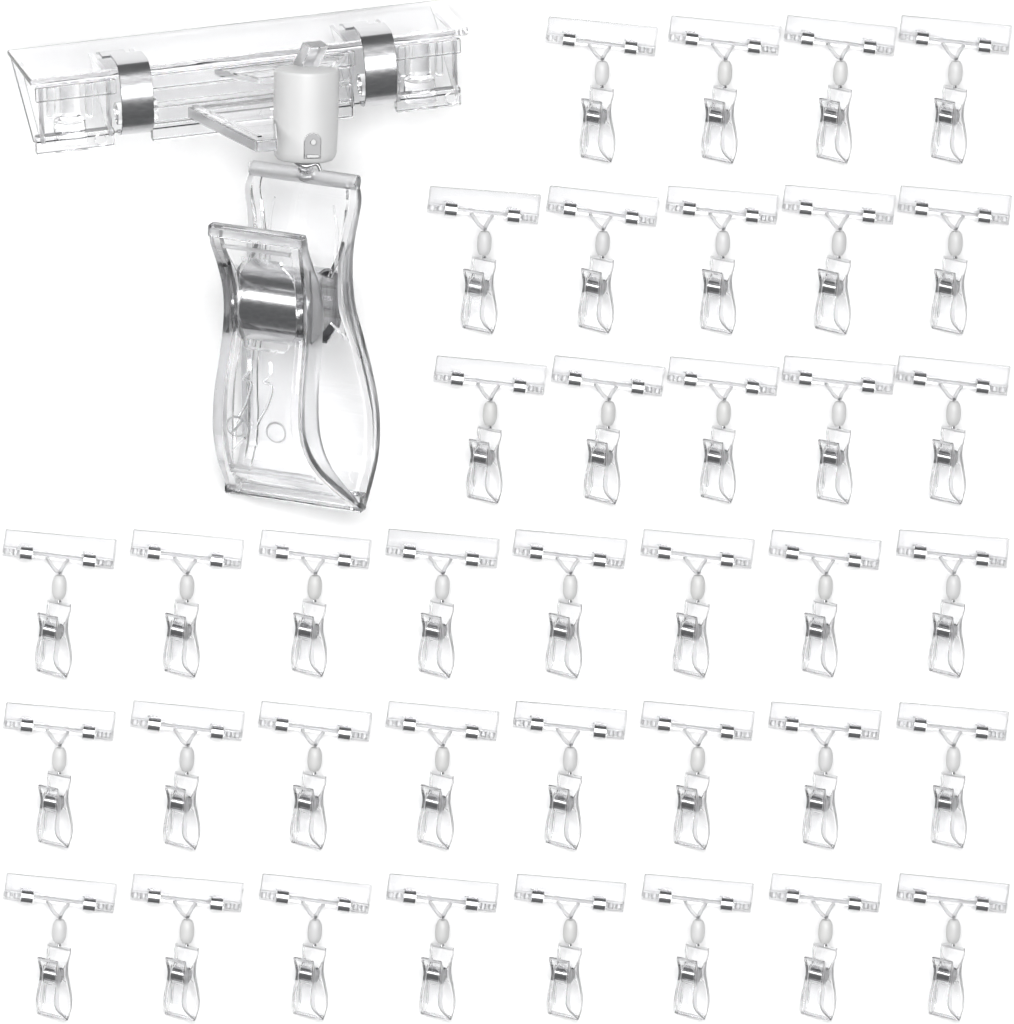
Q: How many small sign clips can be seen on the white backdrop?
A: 38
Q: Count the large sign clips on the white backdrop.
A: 1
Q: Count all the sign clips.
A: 39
